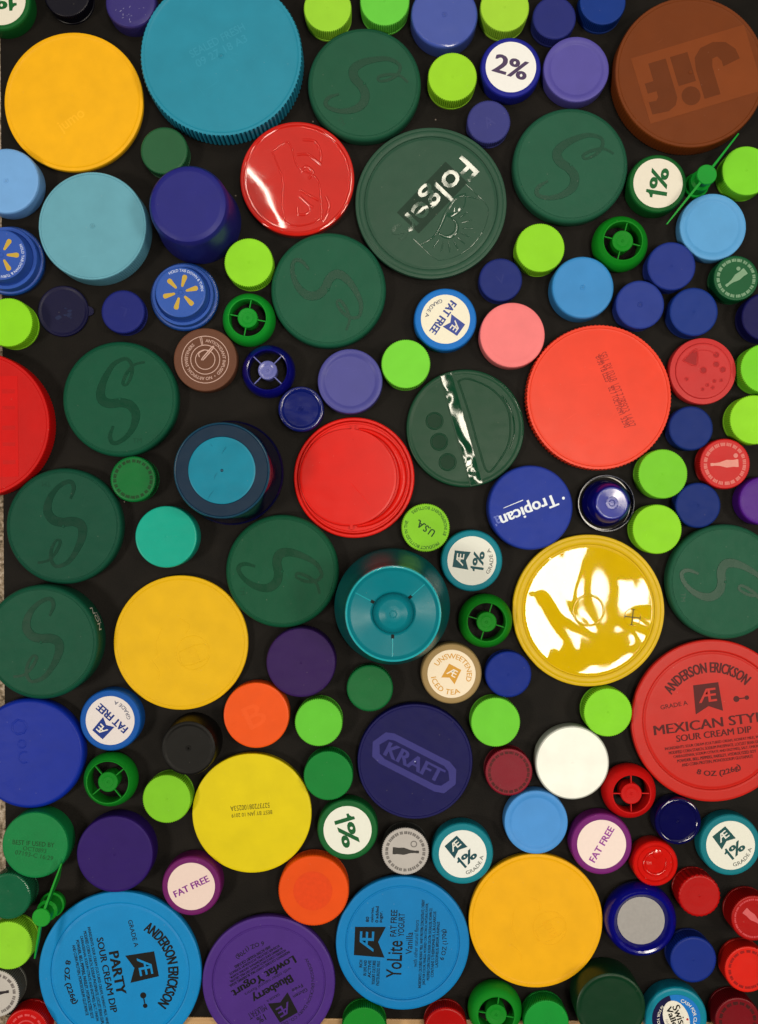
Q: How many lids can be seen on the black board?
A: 134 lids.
